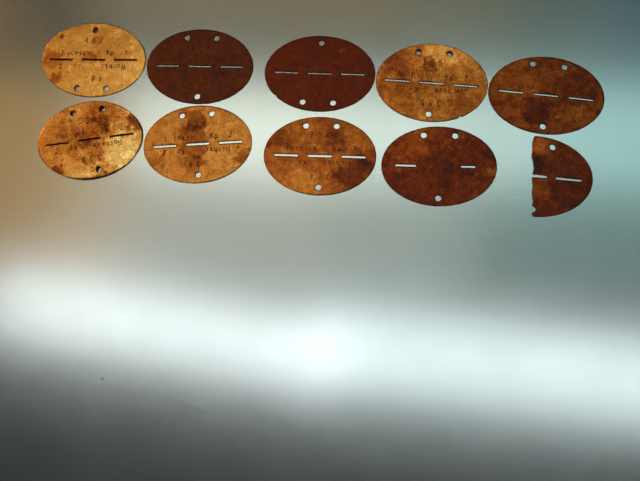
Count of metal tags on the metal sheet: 10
